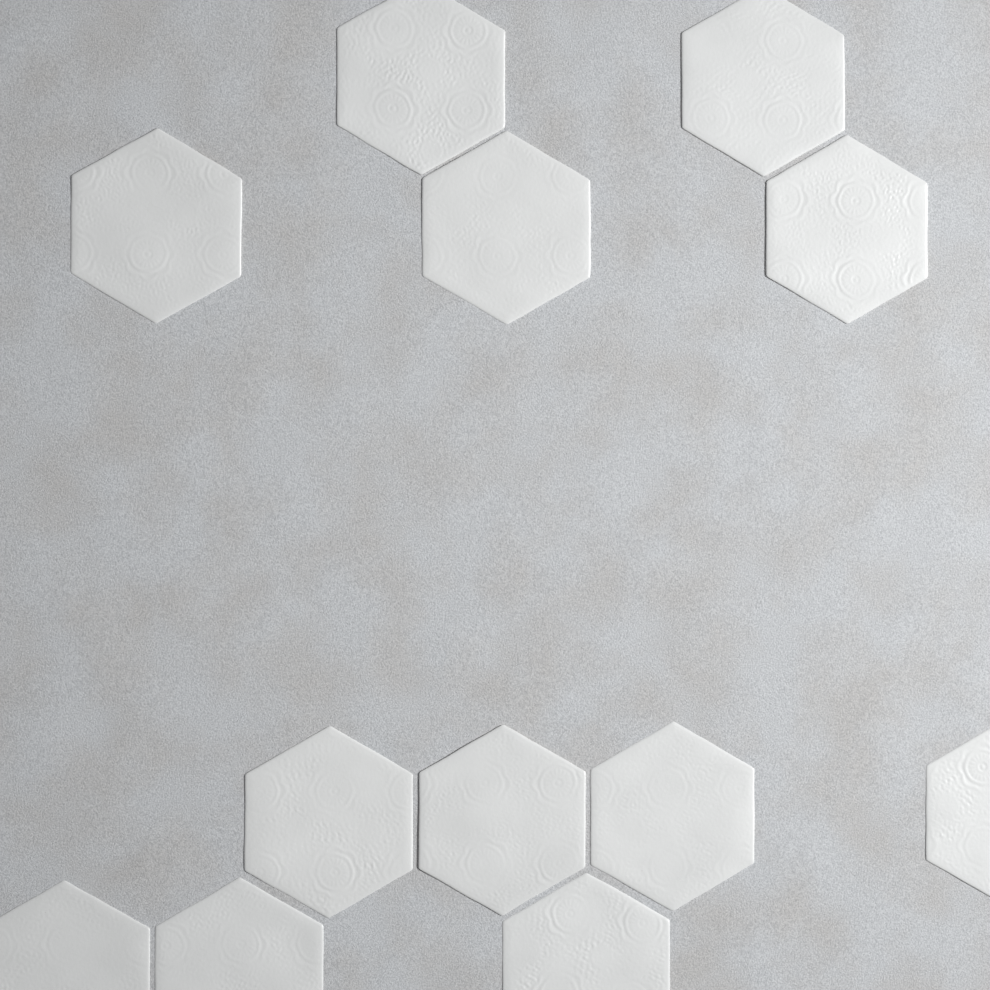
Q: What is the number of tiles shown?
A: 12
